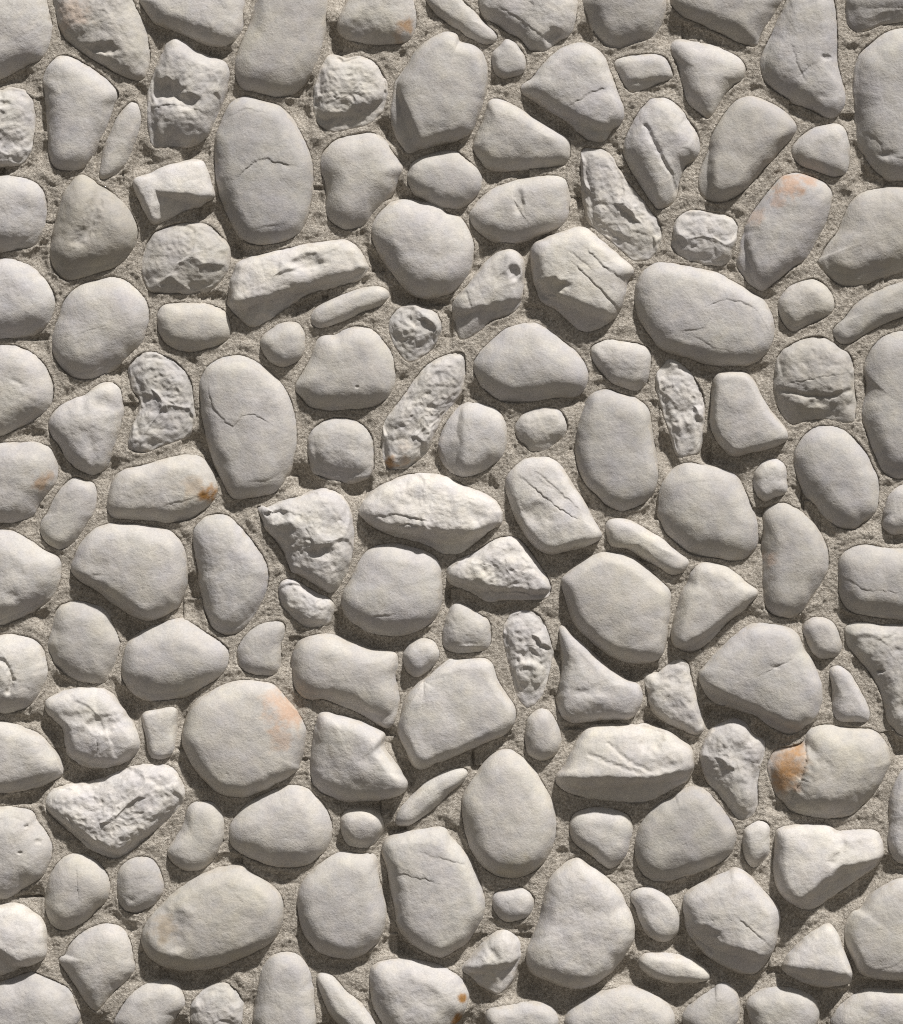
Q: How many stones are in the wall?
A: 150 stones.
